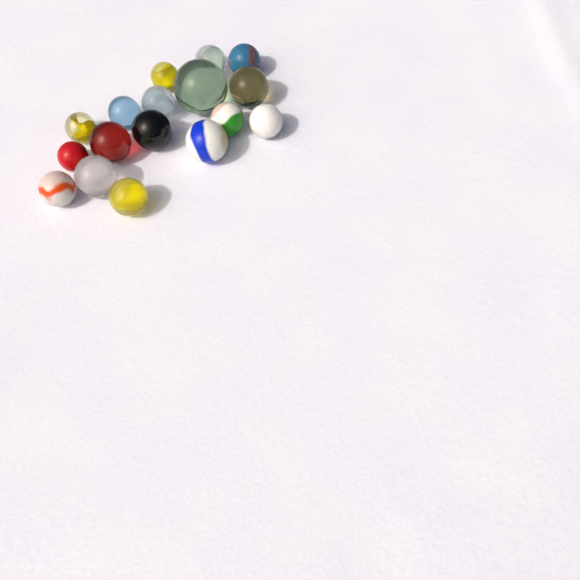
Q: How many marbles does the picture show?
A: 17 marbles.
